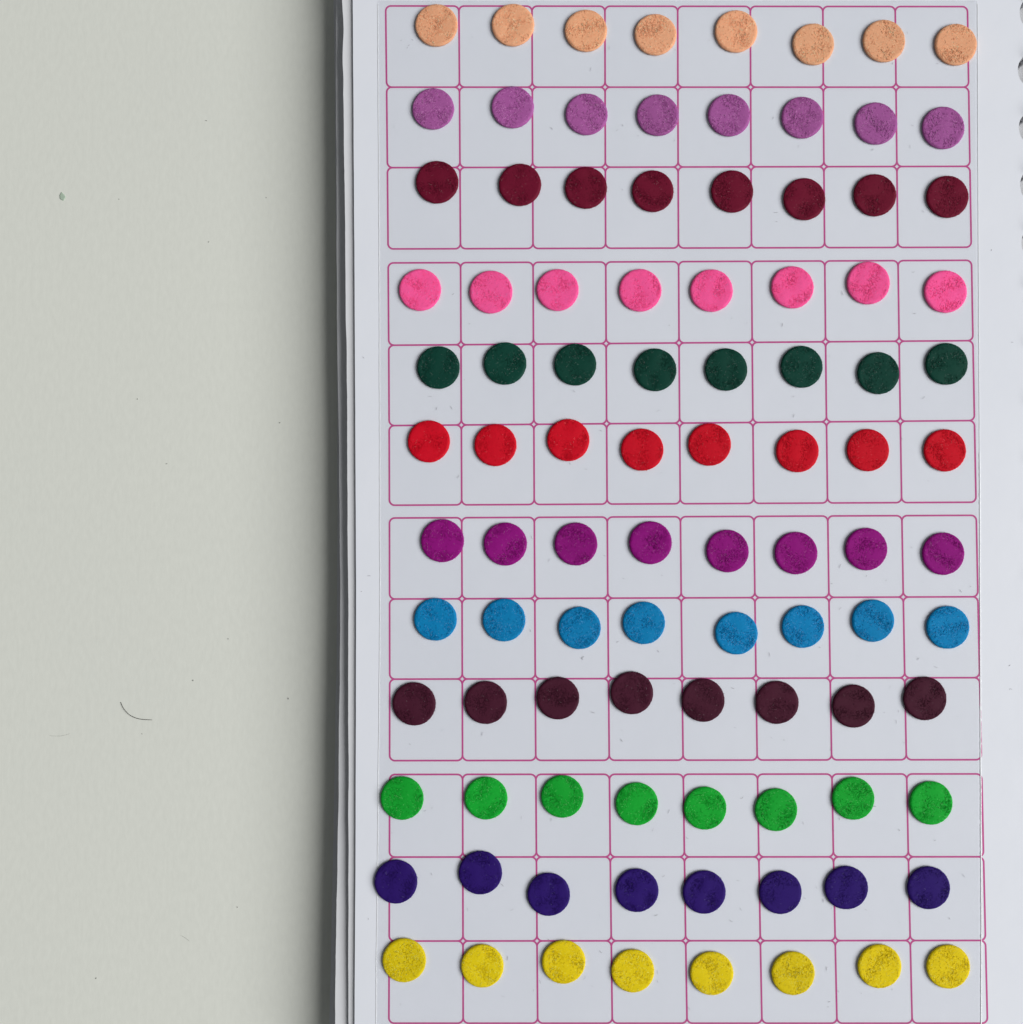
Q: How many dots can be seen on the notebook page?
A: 96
